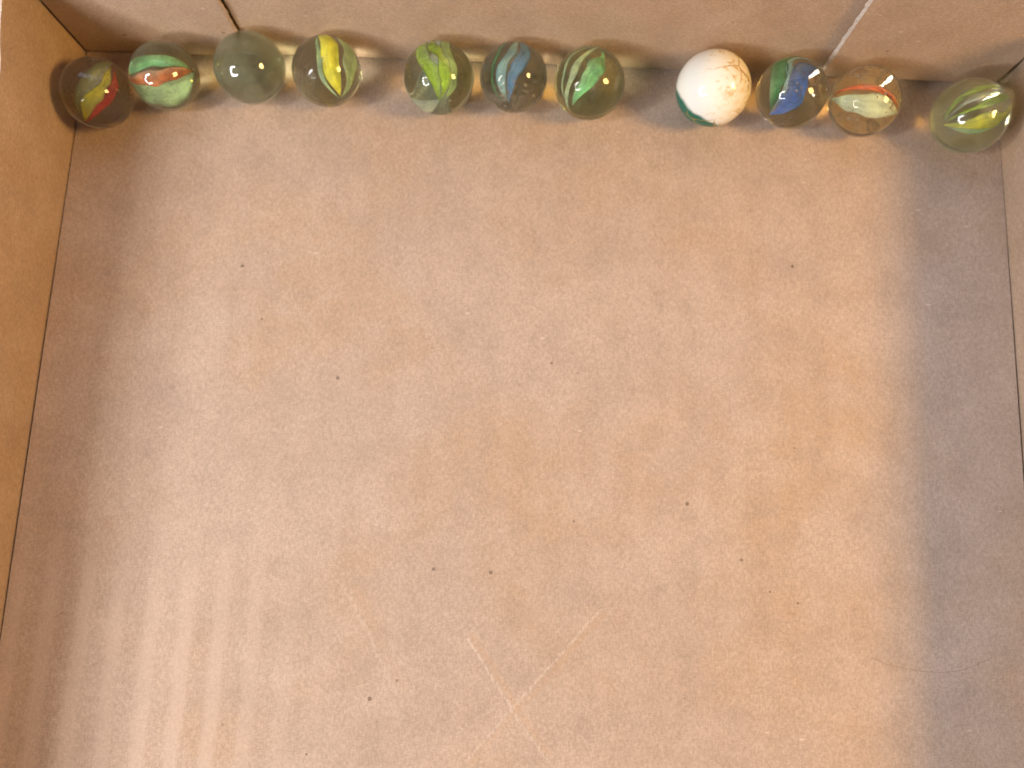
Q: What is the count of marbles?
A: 11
